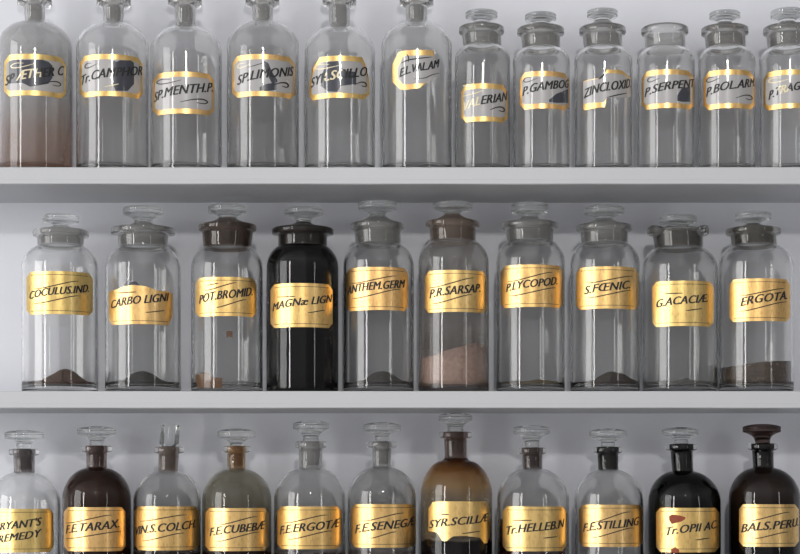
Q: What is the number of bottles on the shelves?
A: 33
